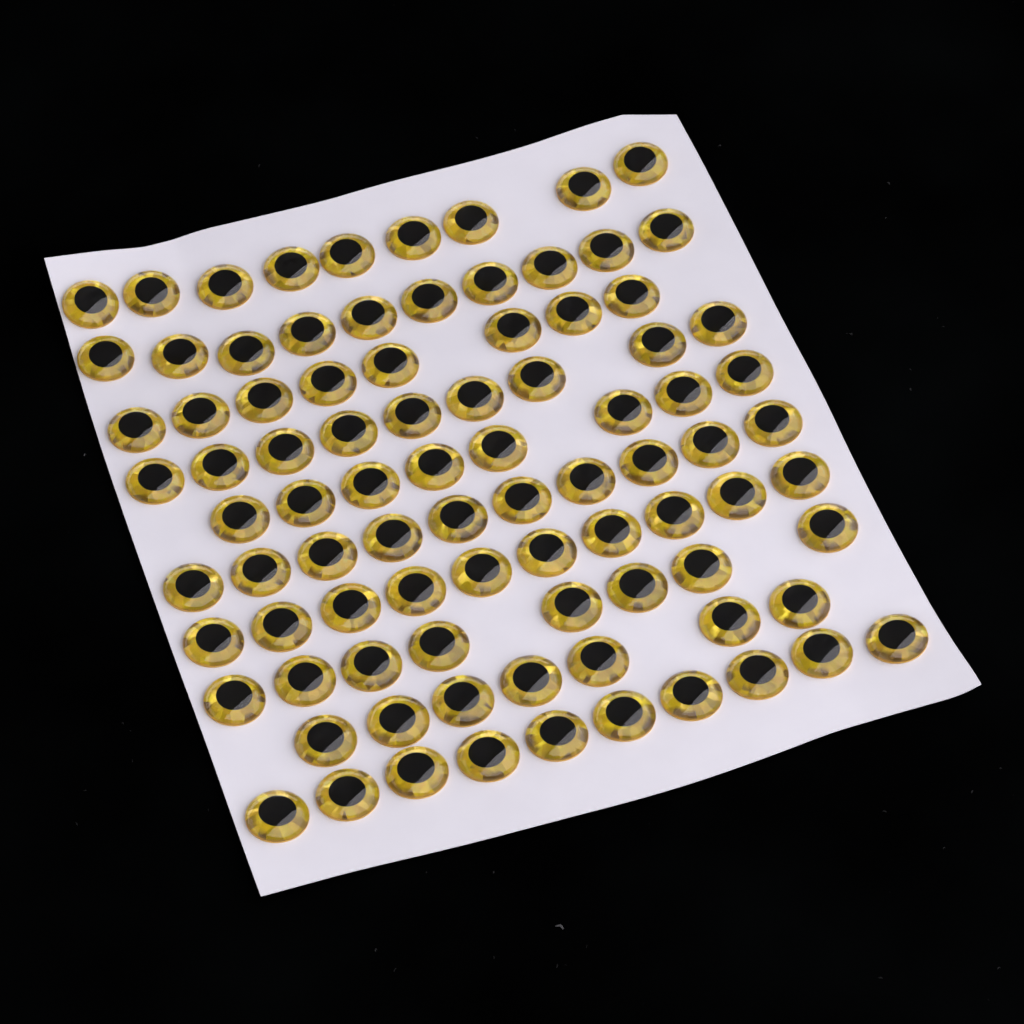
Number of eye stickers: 89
